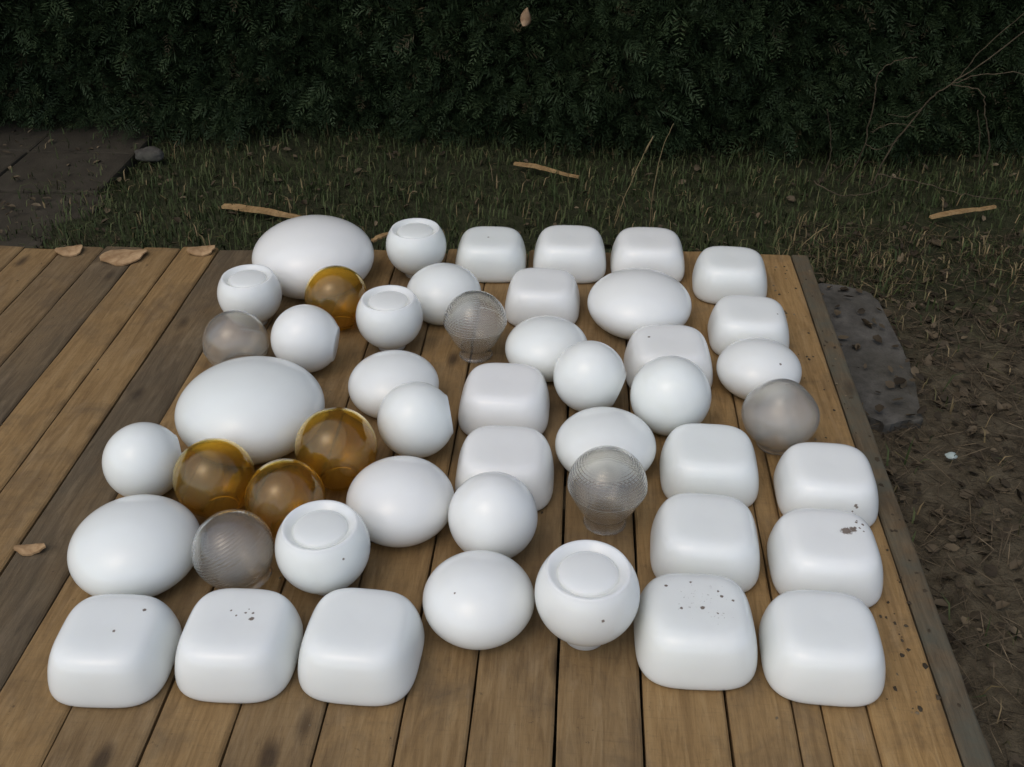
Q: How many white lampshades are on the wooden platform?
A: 40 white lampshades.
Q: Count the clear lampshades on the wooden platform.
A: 5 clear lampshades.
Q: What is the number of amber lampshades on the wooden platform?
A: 4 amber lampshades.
